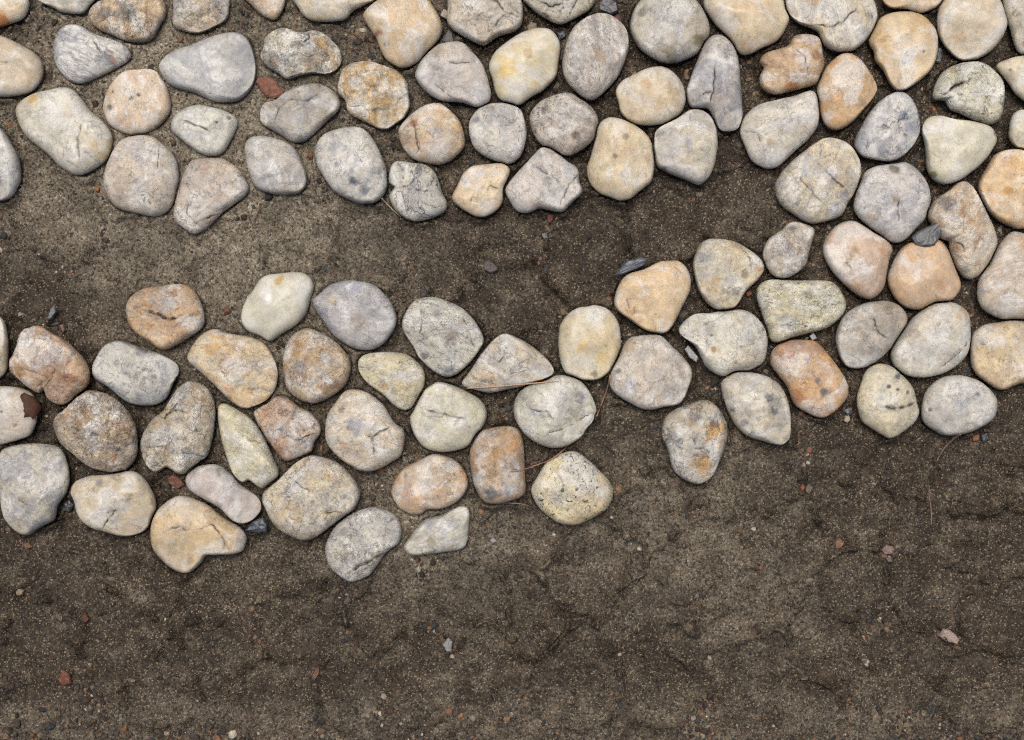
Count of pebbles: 102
